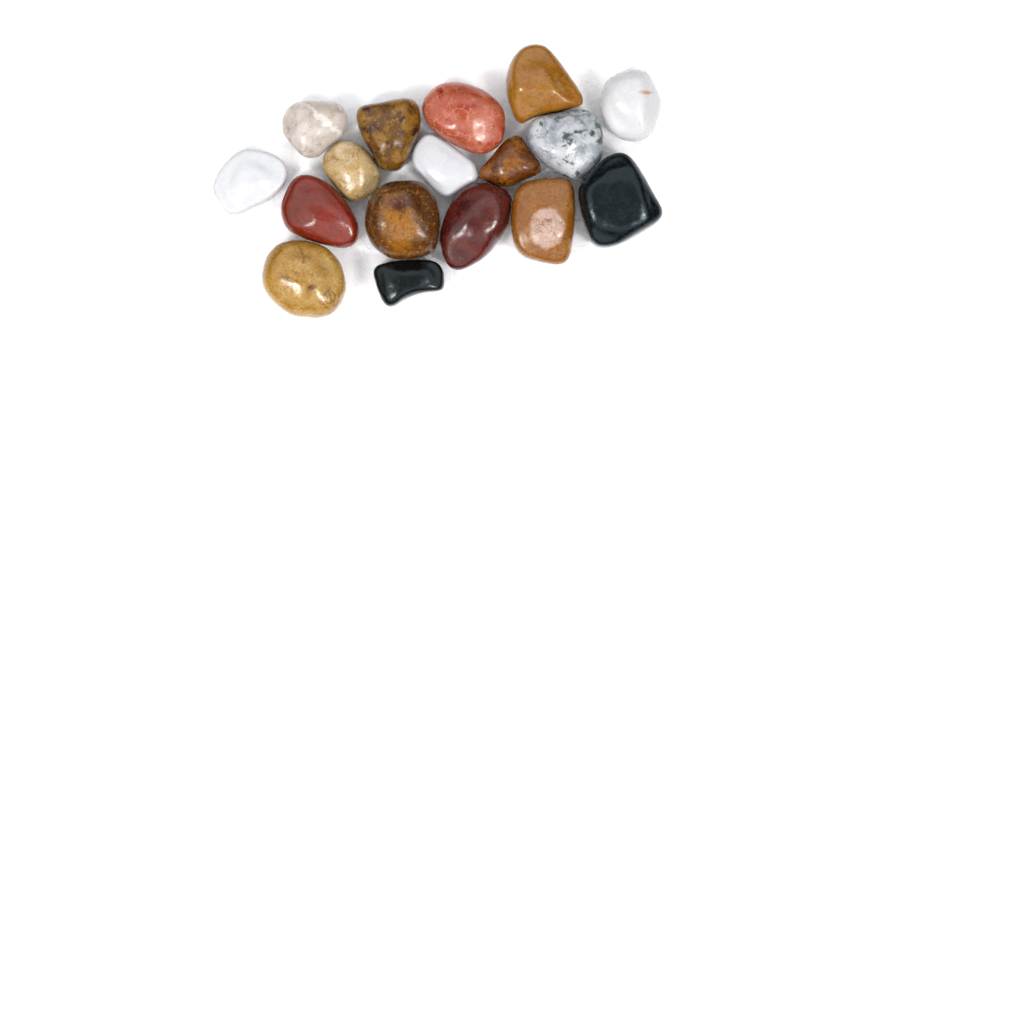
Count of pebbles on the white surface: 17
